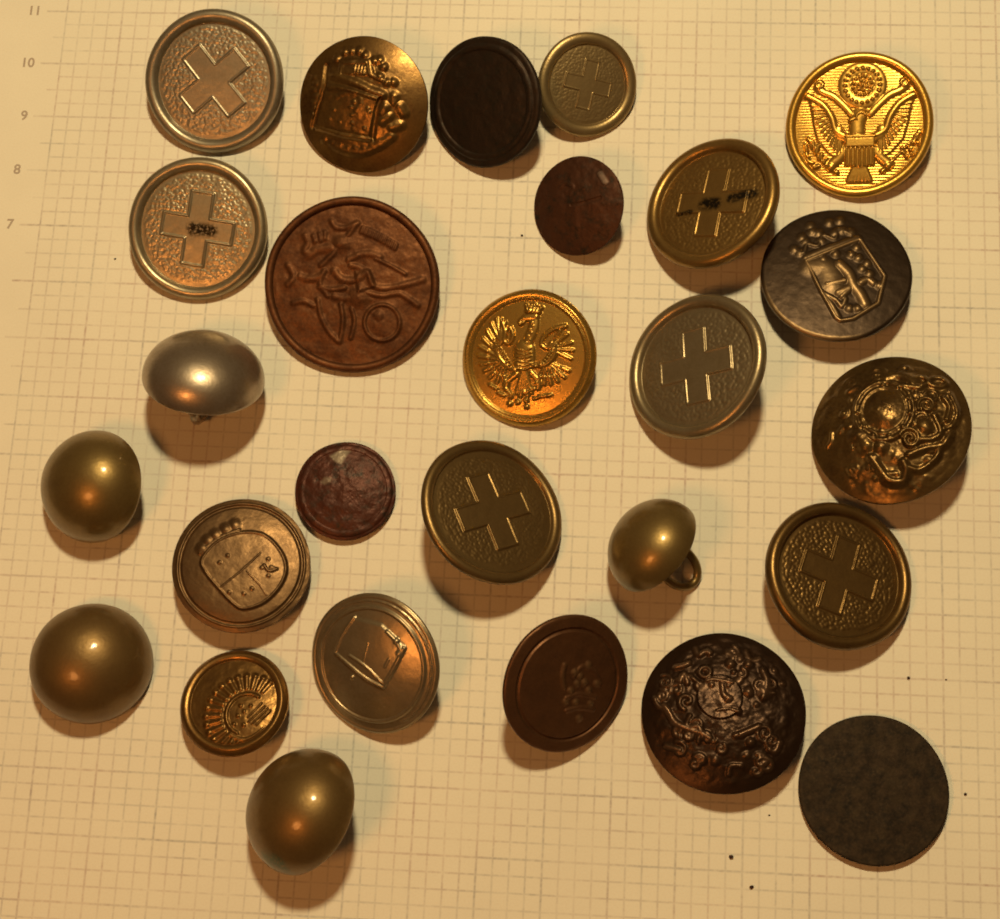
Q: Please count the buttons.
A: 27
